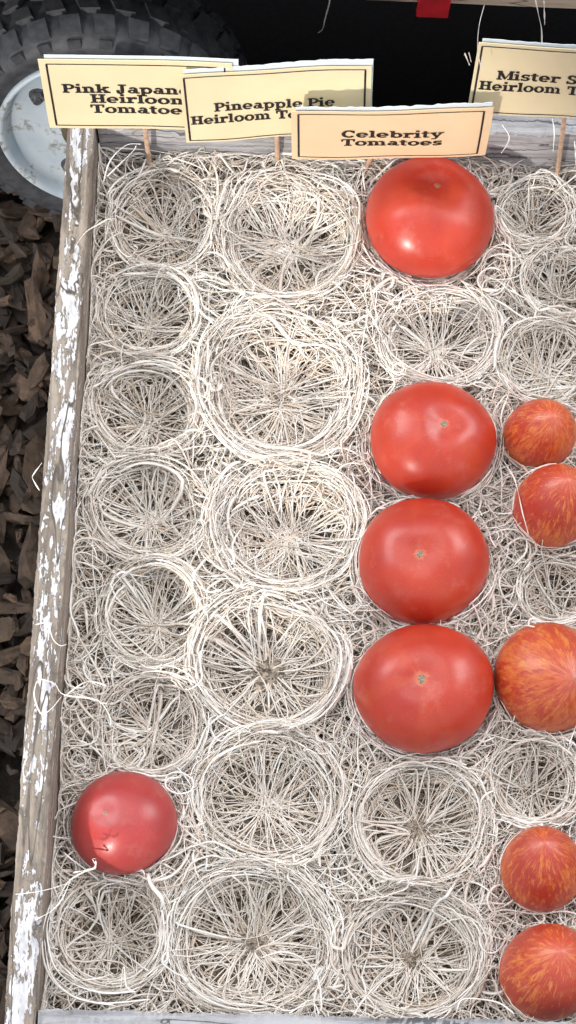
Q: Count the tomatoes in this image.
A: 10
